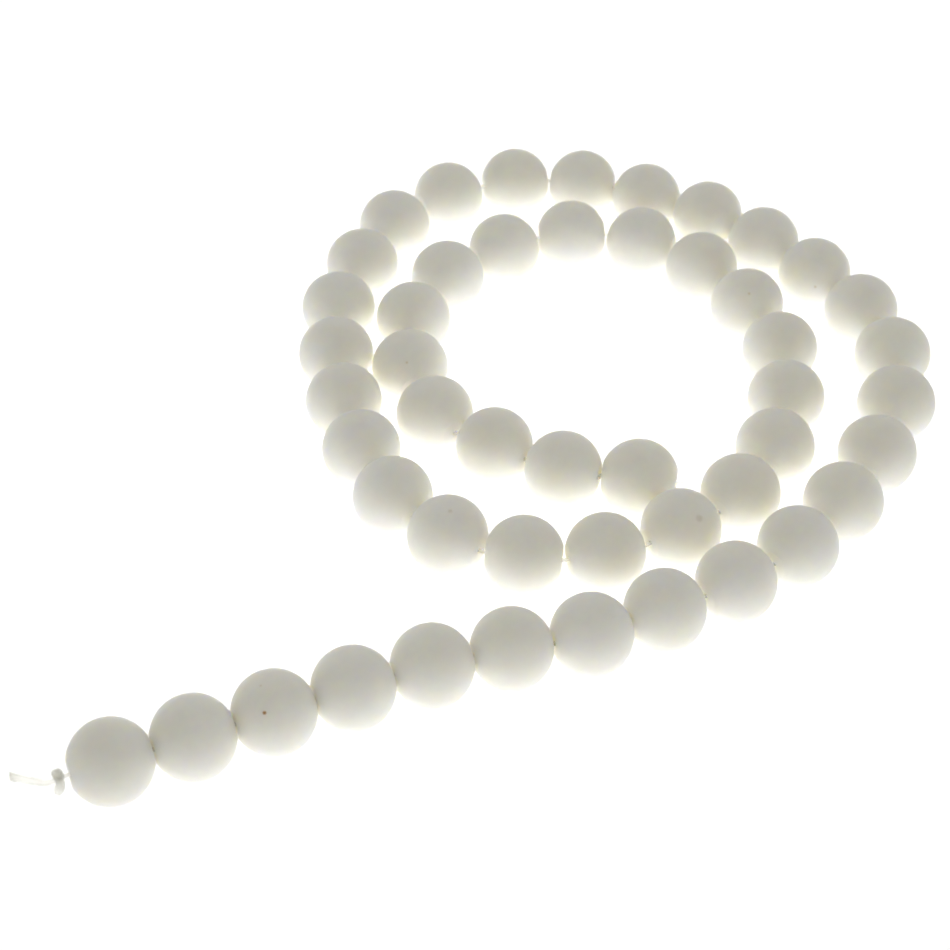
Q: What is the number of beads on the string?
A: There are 49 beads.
